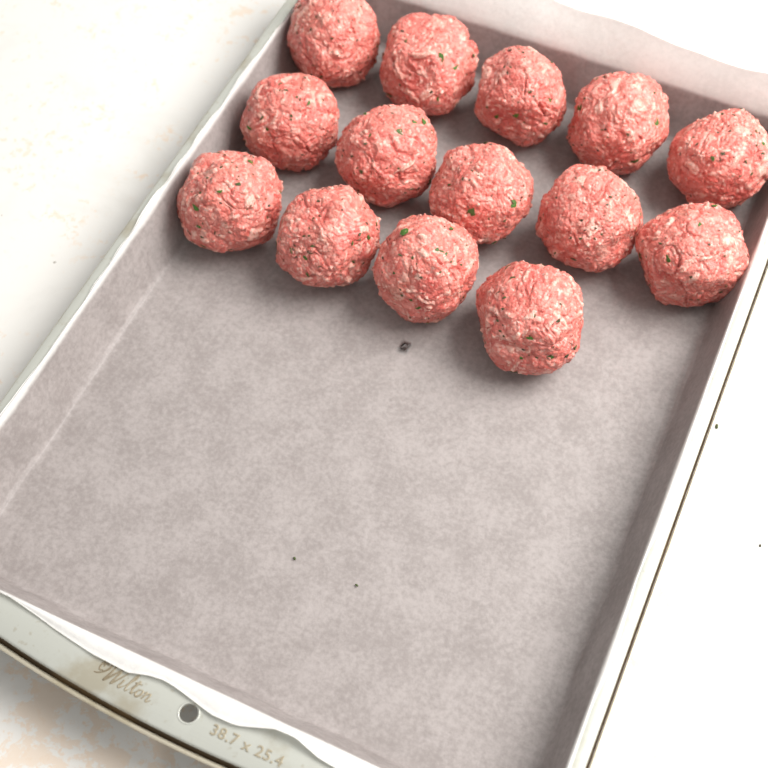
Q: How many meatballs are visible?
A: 14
